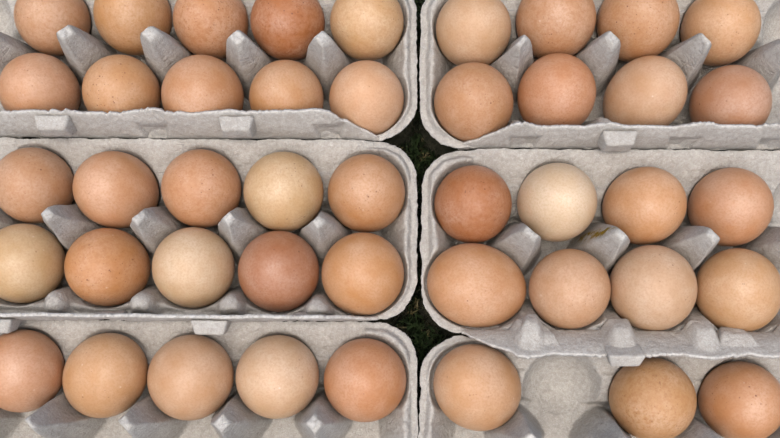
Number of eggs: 44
